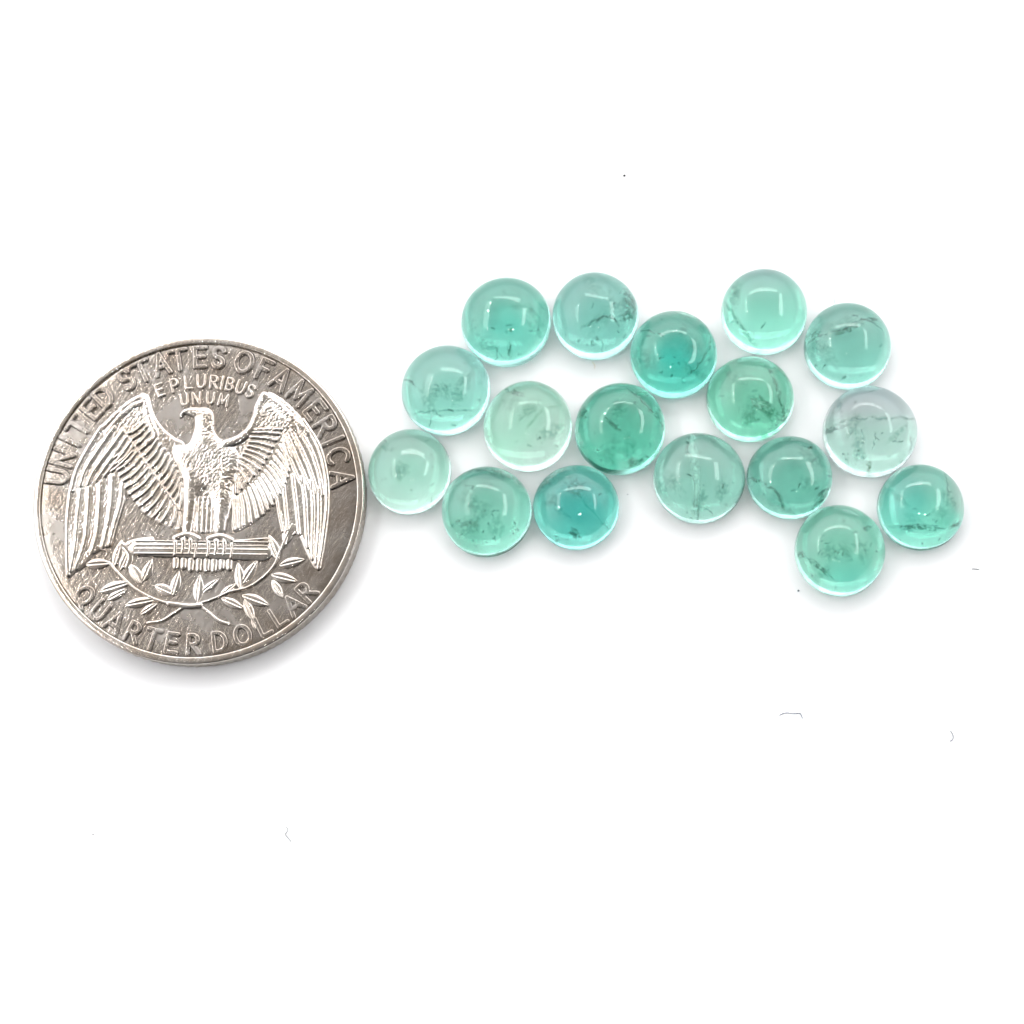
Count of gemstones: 17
